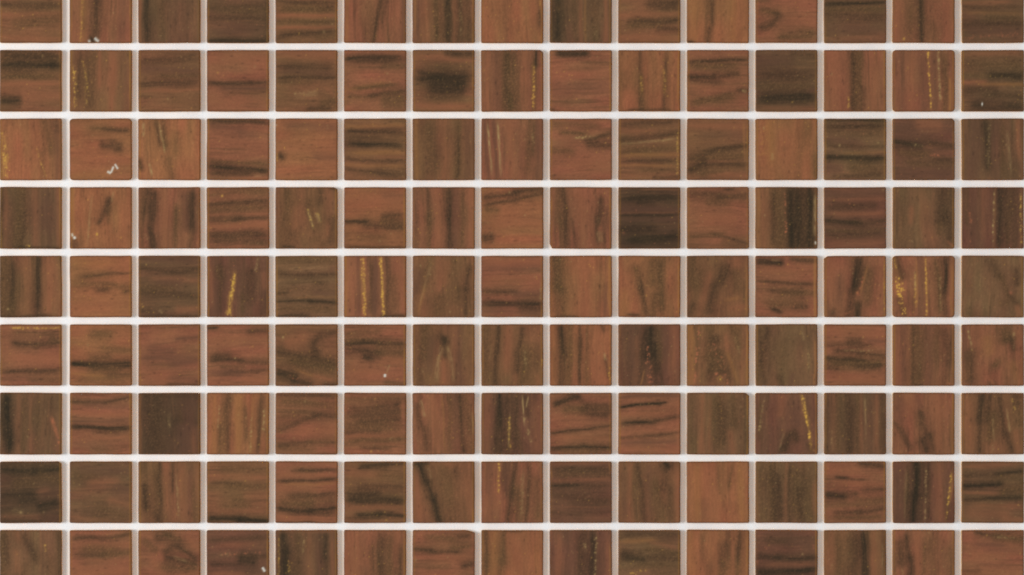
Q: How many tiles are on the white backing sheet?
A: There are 135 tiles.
